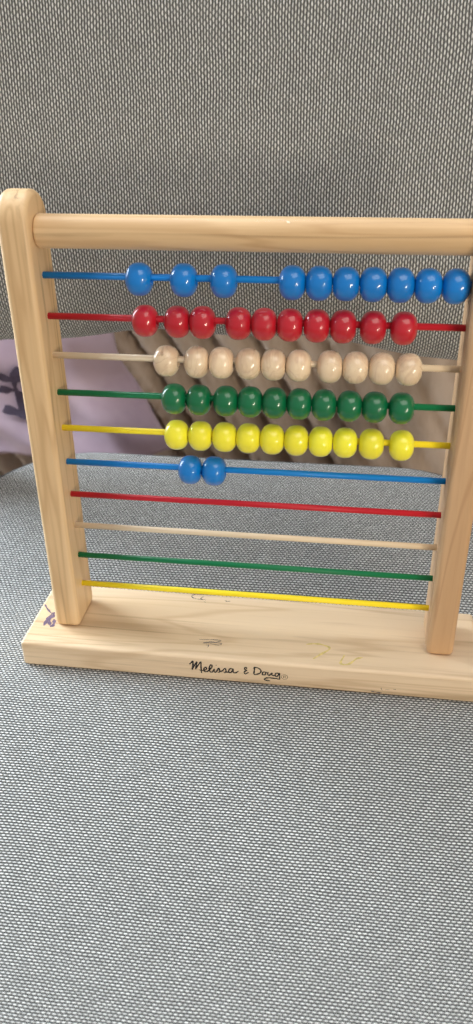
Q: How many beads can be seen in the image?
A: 52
